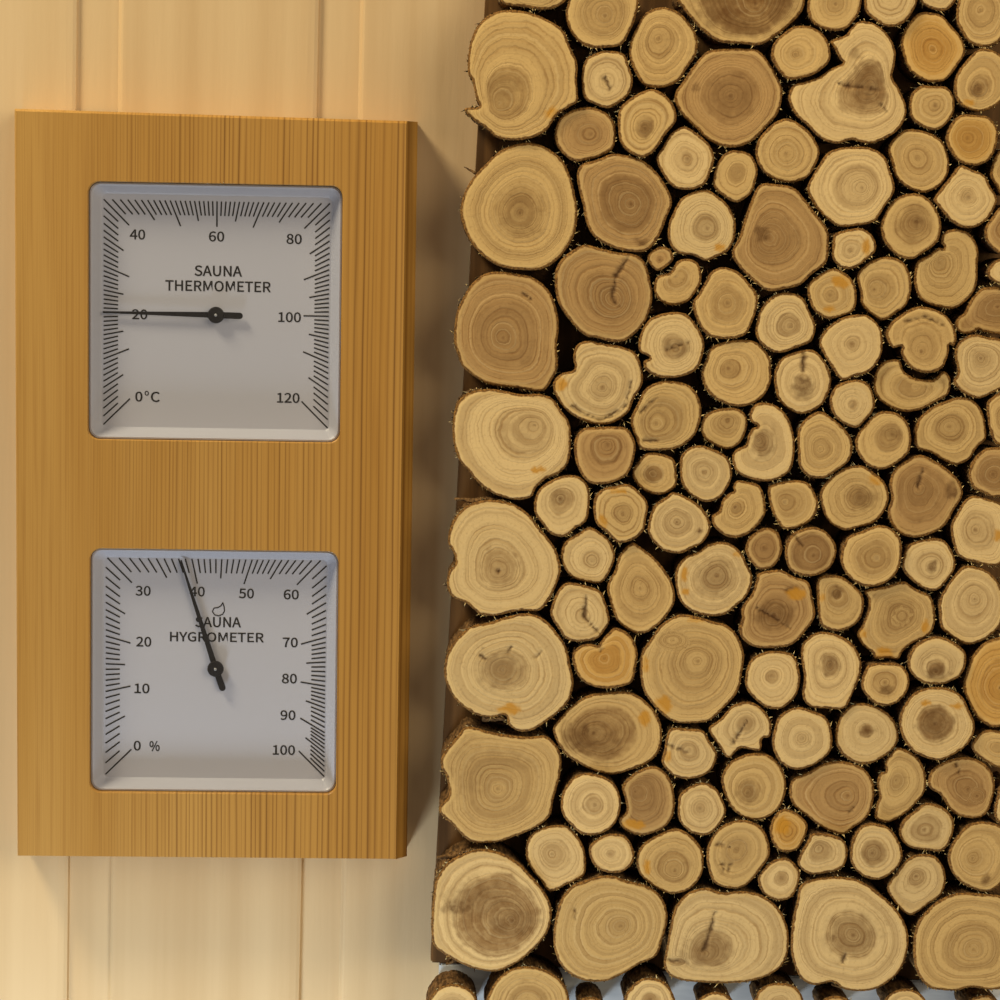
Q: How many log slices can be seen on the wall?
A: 135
